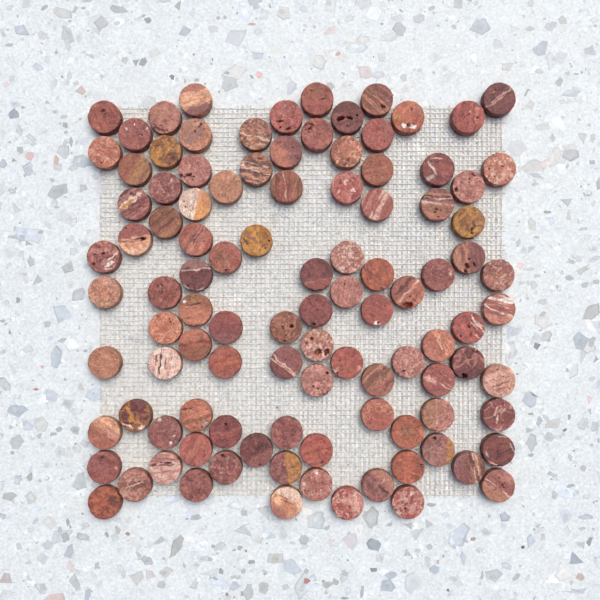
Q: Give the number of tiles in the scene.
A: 104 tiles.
